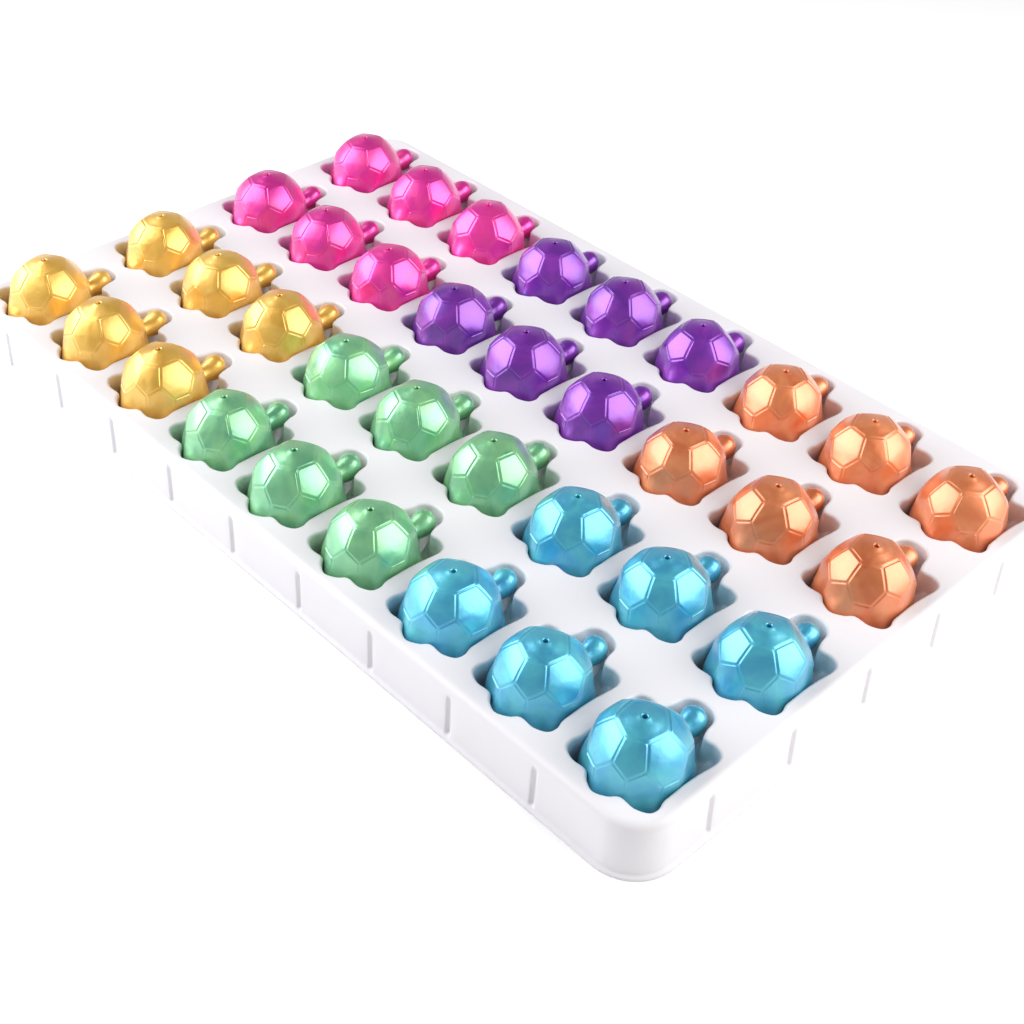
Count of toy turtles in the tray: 36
